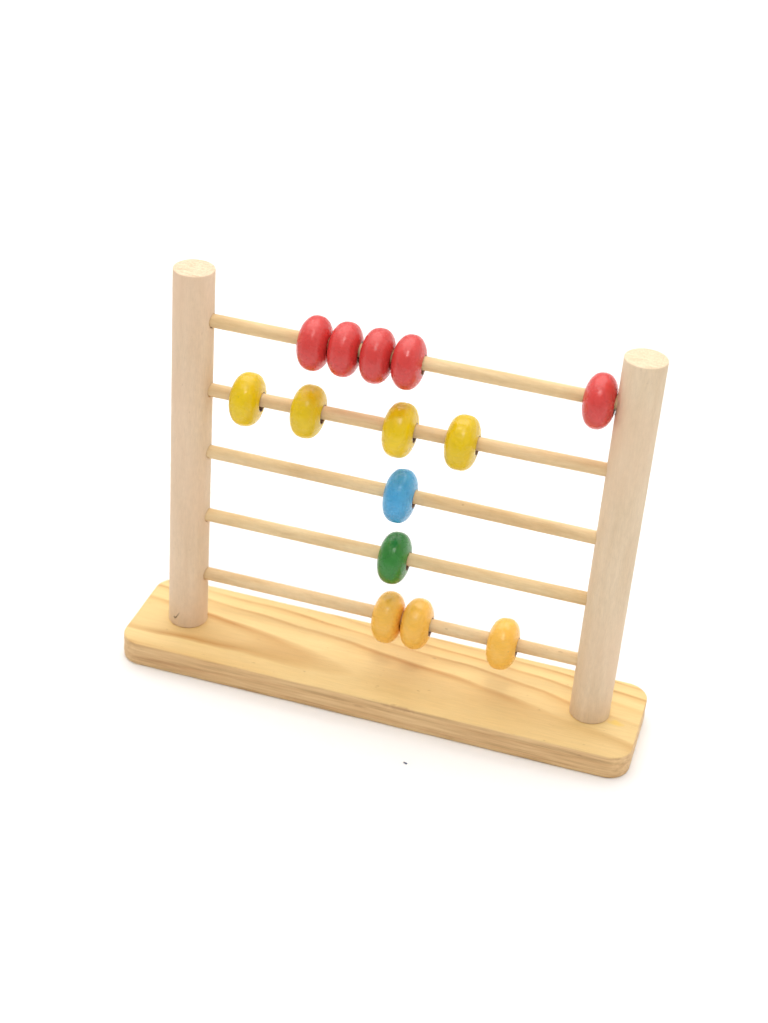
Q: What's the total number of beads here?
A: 14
